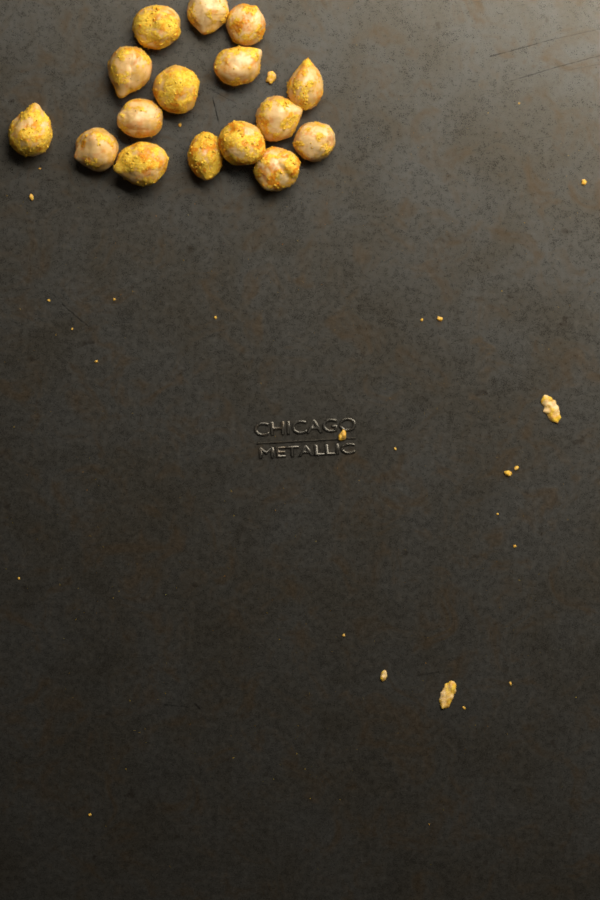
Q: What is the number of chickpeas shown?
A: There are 16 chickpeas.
